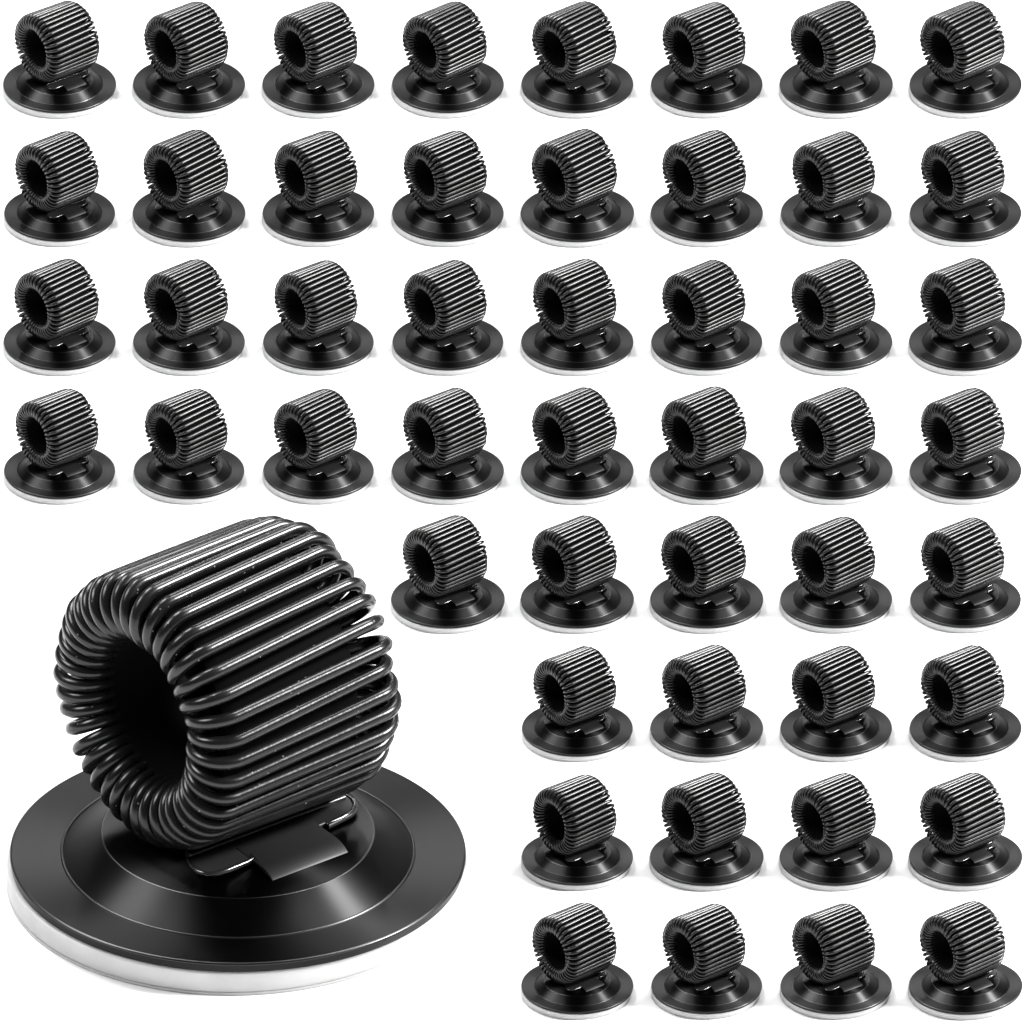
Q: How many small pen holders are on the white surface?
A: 49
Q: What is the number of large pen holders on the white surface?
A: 1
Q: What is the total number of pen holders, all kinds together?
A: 50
